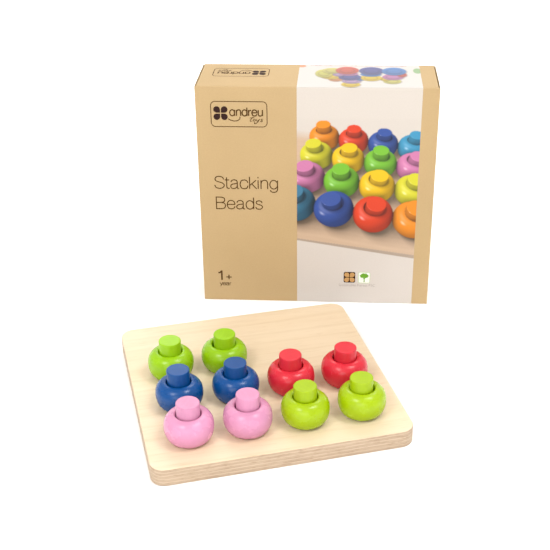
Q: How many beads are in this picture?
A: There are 10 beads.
